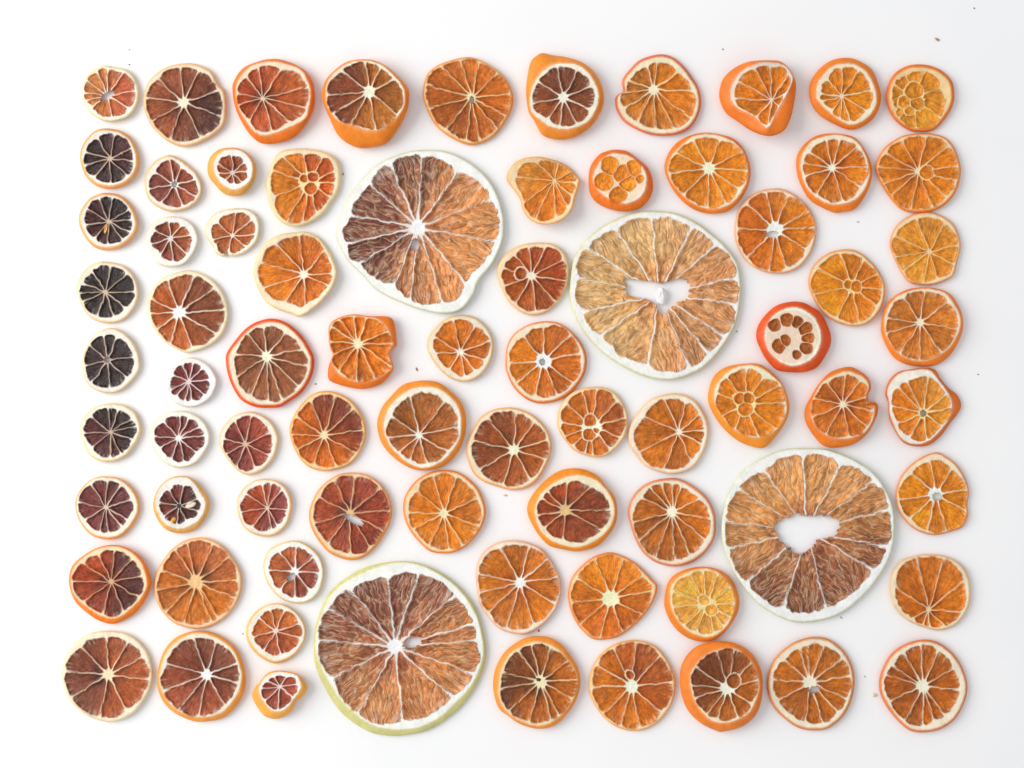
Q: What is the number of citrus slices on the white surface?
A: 76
